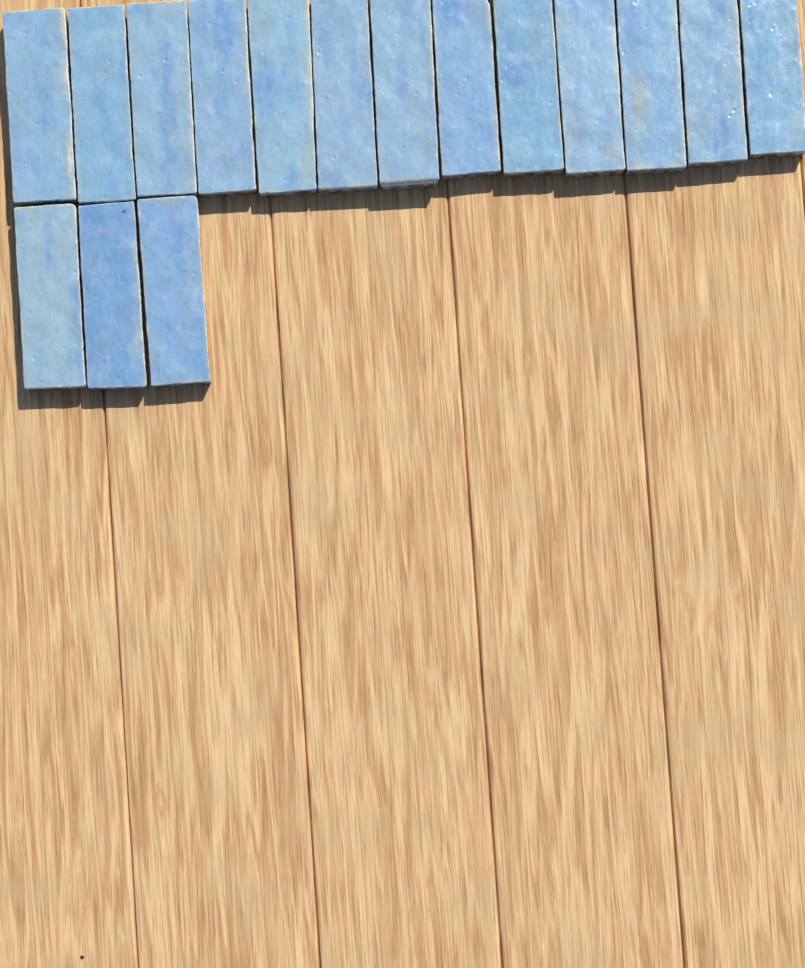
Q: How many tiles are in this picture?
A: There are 16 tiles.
